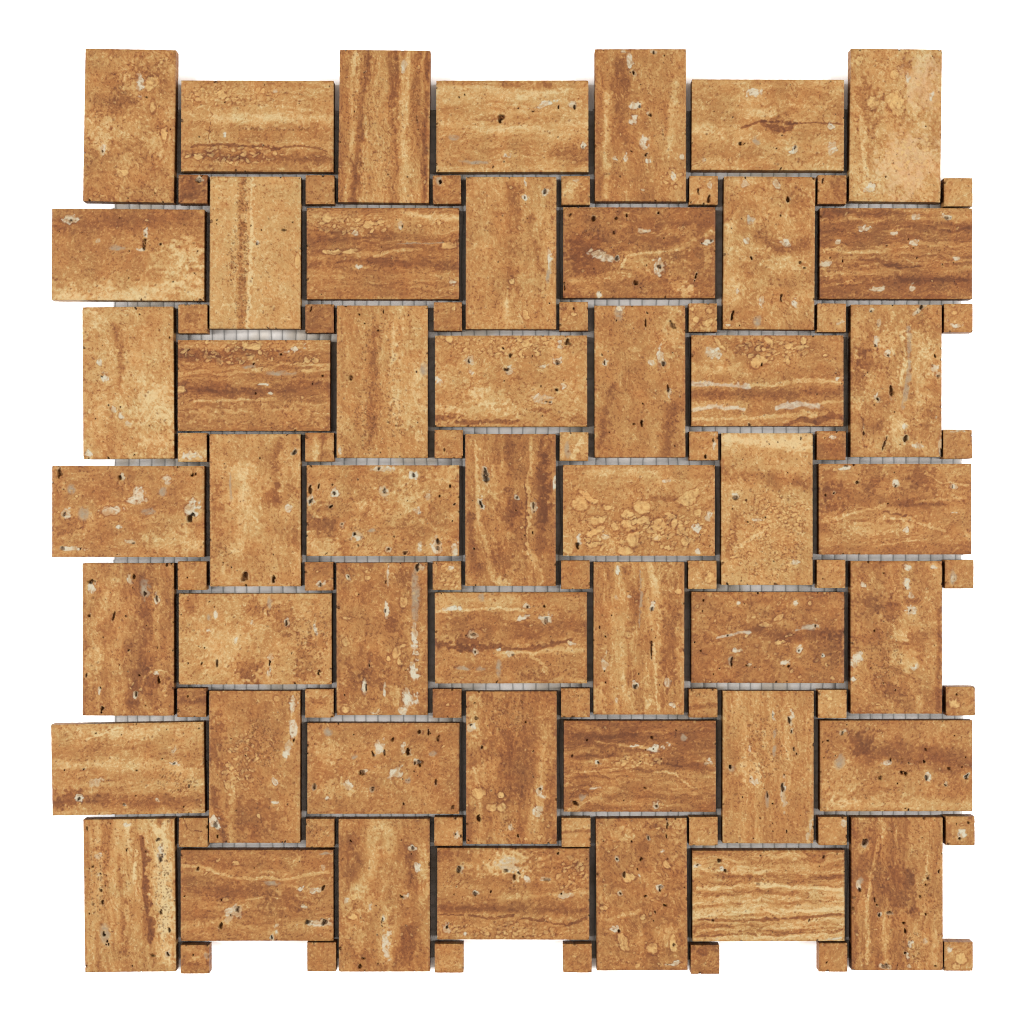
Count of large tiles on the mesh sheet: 49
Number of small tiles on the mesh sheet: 49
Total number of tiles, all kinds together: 98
